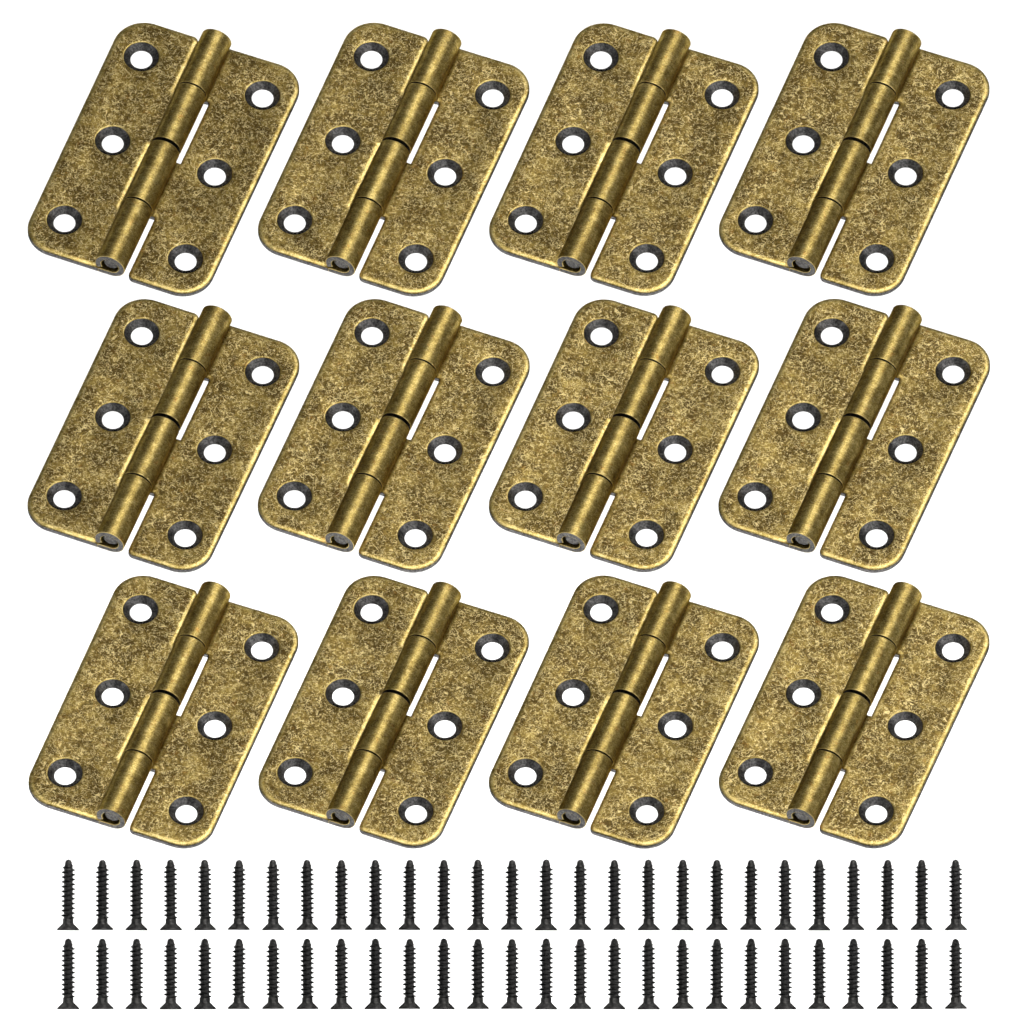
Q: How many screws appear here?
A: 54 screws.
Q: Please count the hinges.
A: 12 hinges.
